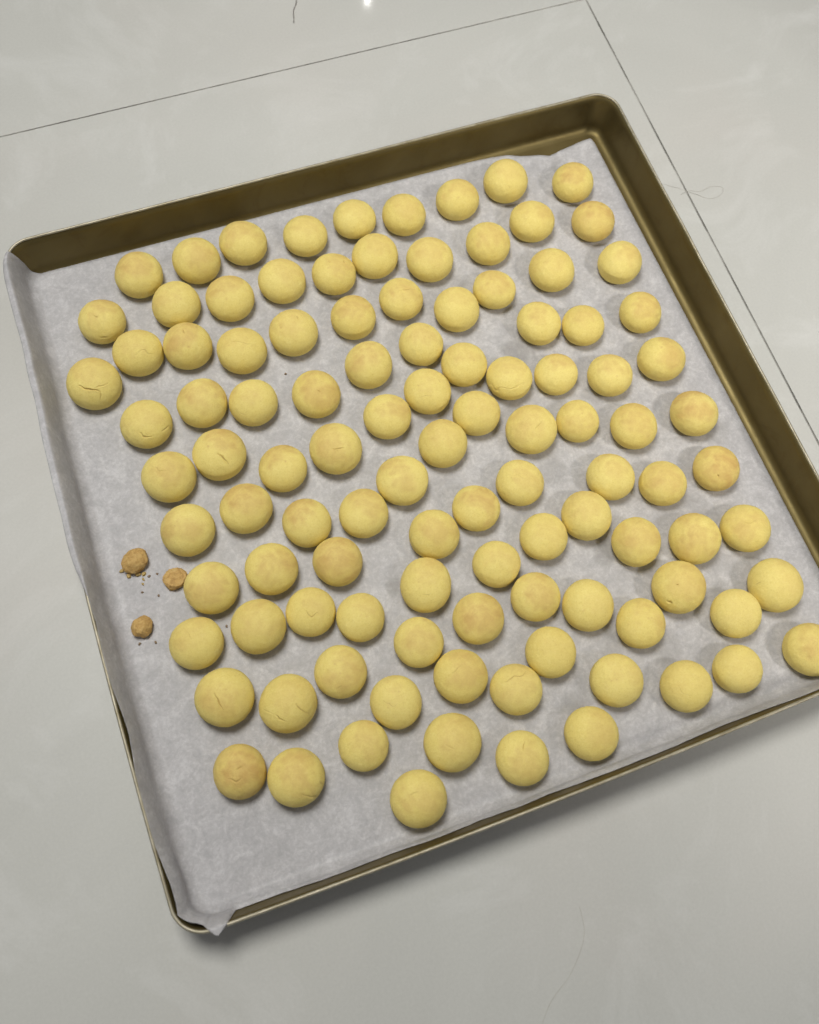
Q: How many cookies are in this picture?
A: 107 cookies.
